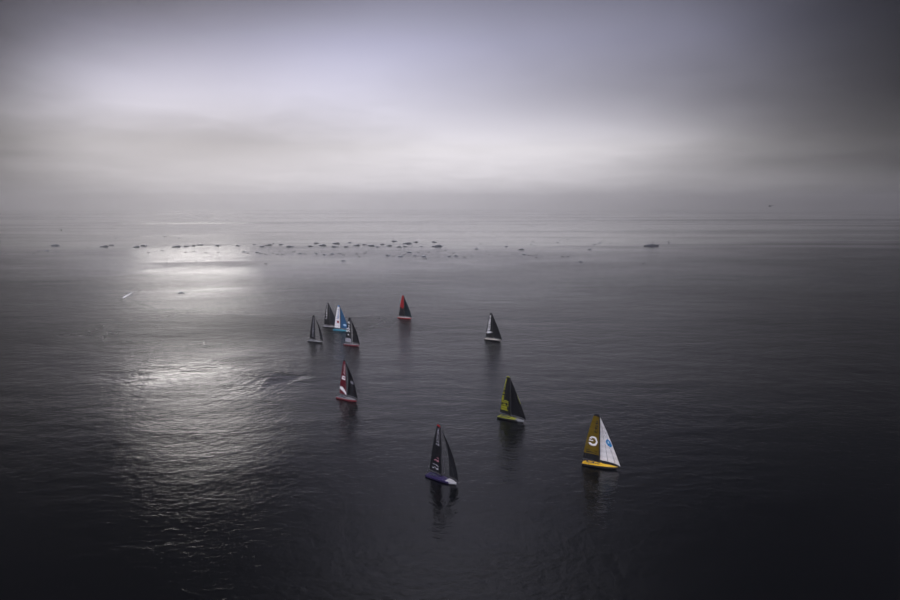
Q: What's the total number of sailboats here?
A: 10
